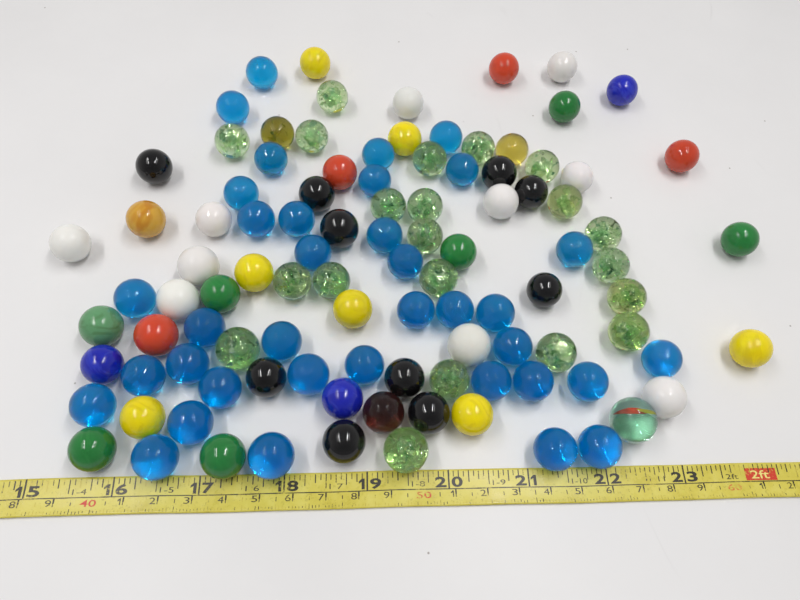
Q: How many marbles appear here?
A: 103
